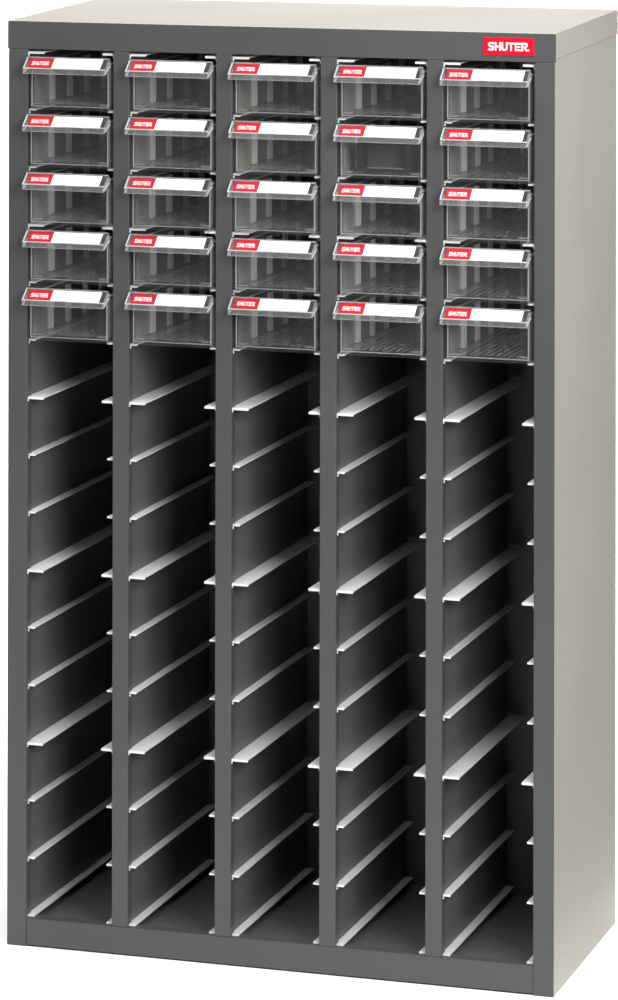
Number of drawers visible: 25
